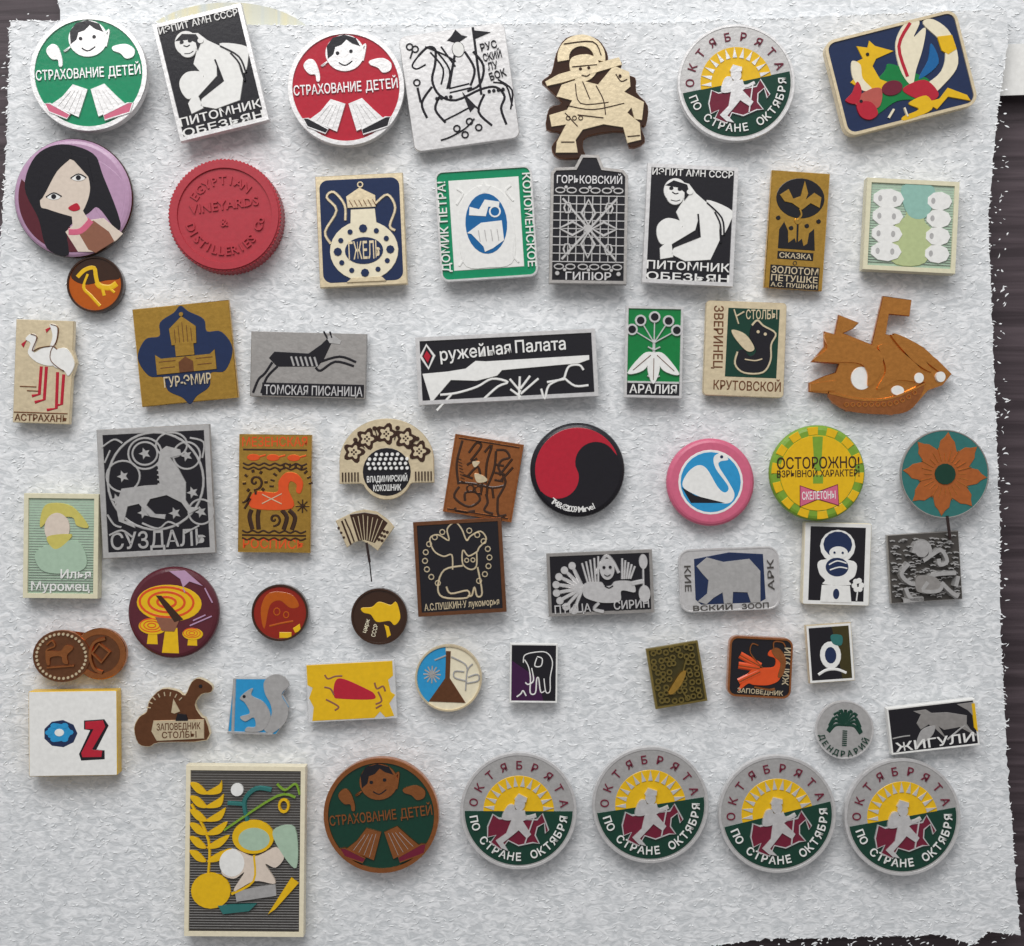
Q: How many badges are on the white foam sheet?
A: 58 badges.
